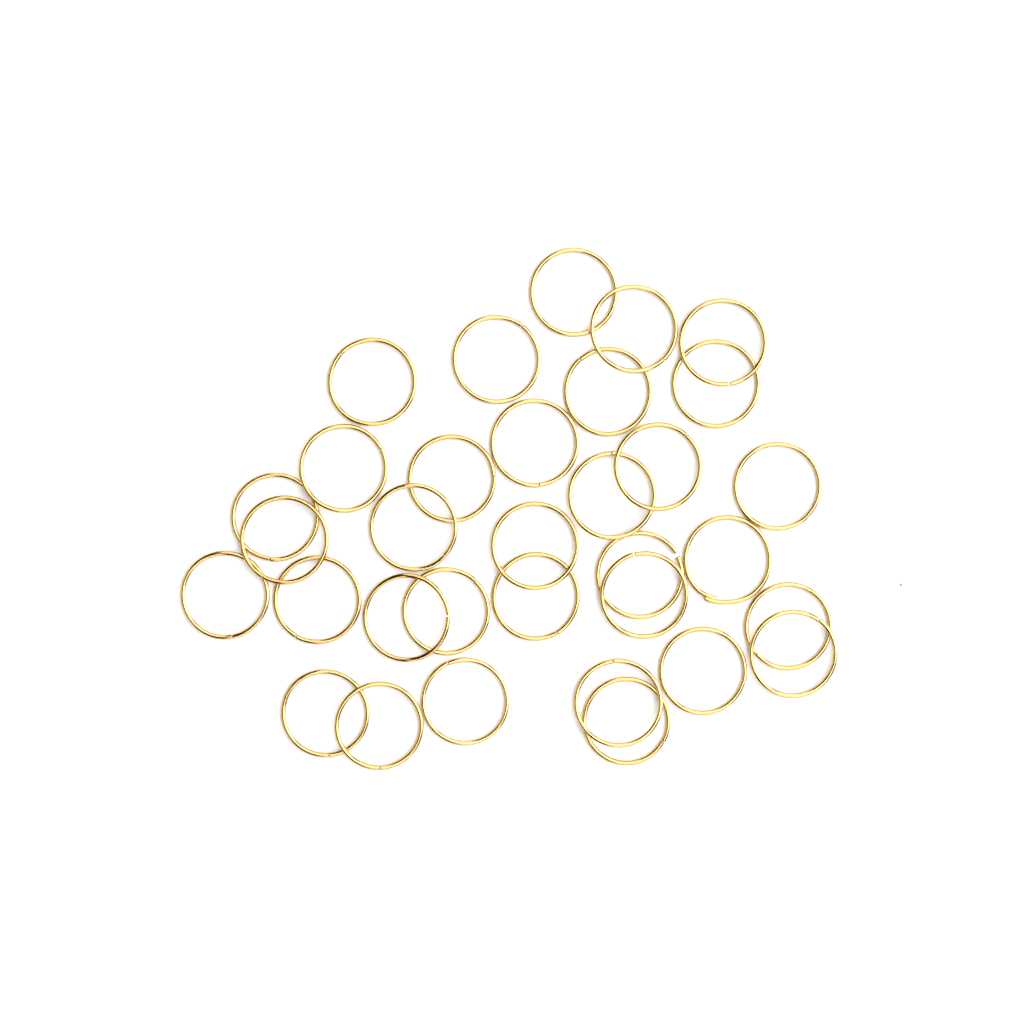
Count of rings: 33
